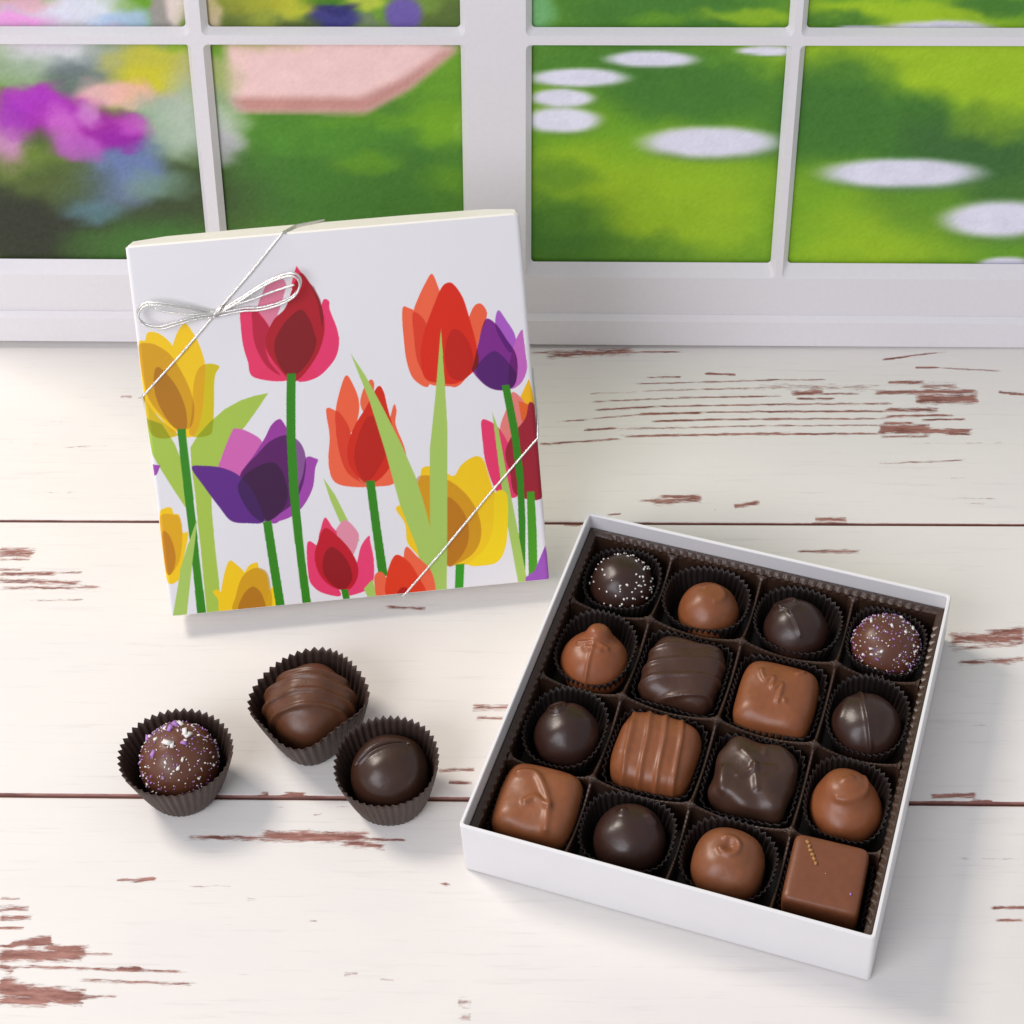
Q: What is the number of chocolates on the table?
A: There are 19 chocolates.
